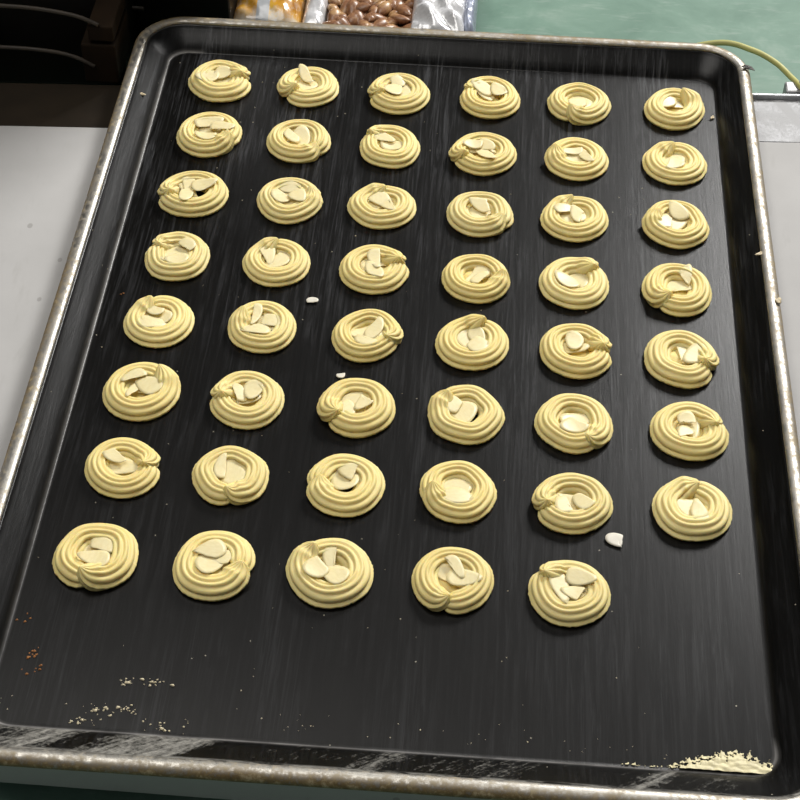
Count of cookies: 47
